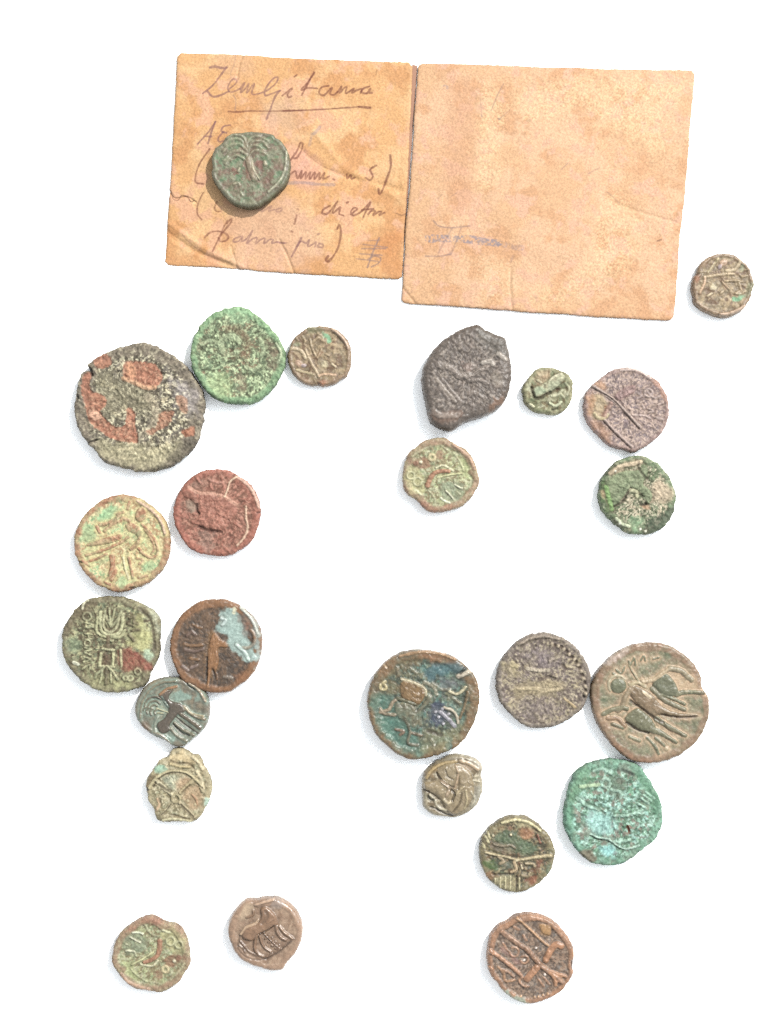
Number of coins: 25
